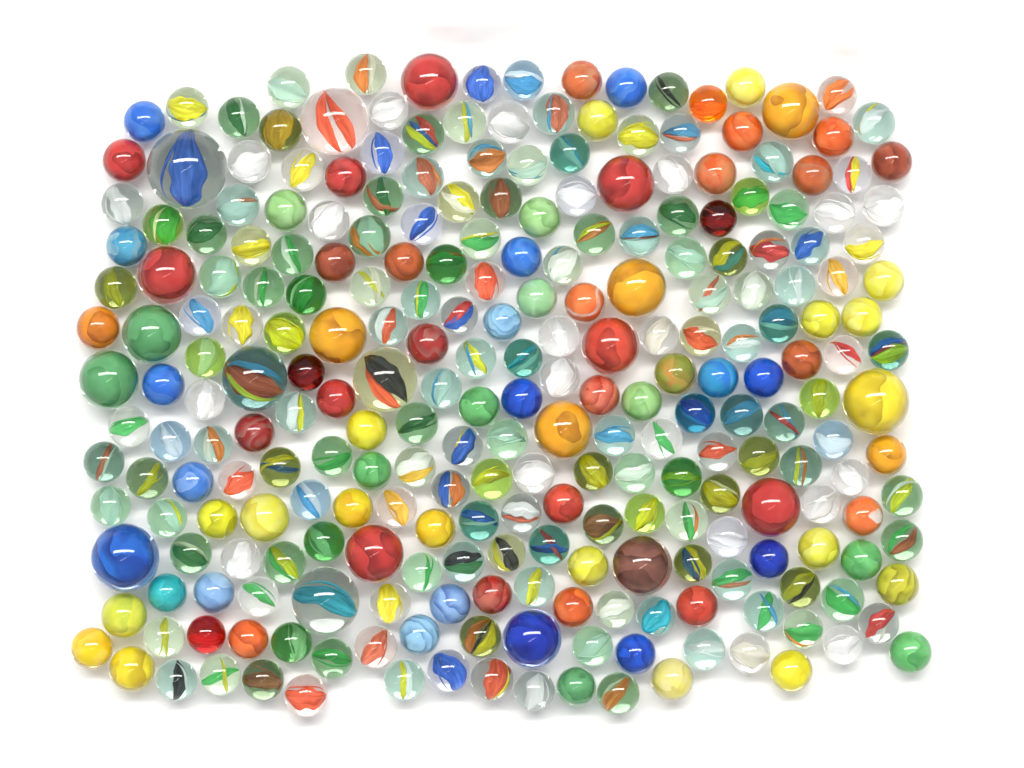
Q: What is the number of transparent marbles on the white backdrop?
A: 175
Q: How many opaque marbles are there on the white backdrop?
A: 84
